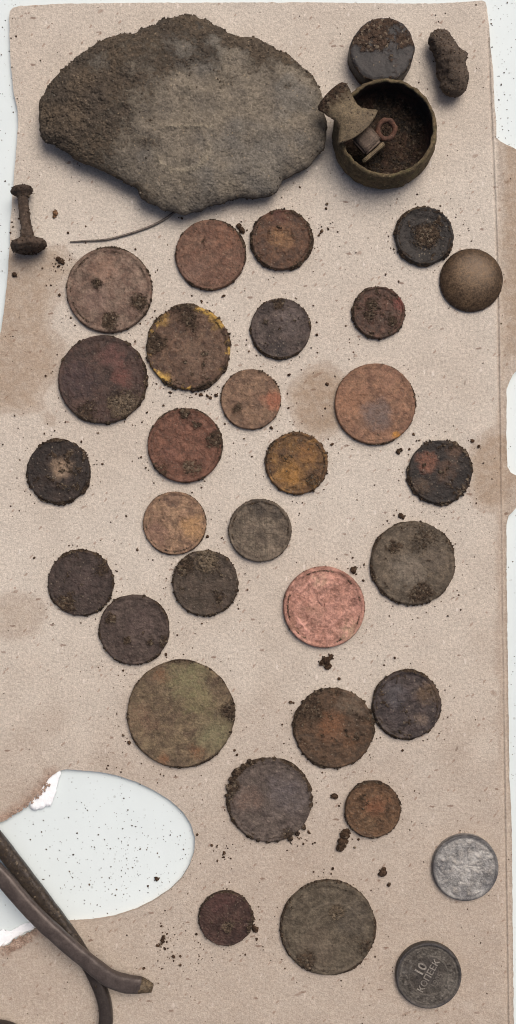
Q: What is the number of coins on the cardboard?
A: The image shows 30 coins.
